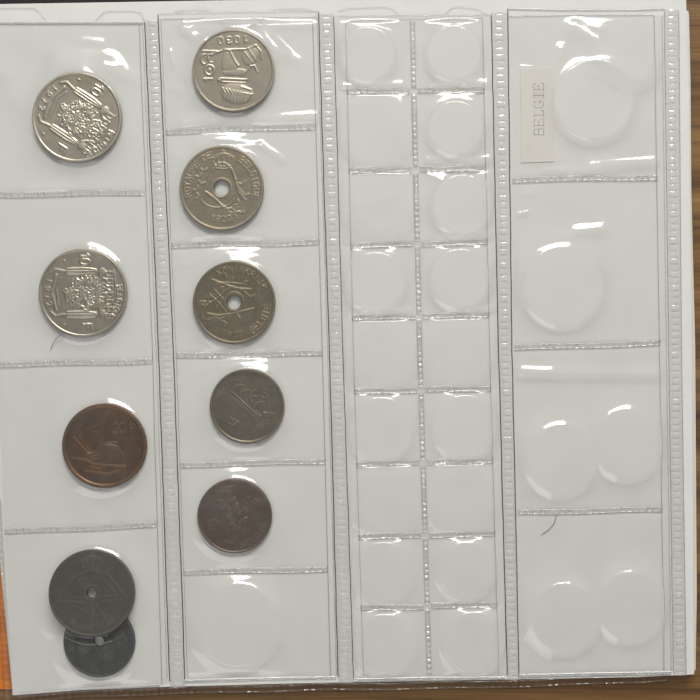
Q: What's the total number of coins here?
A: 10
